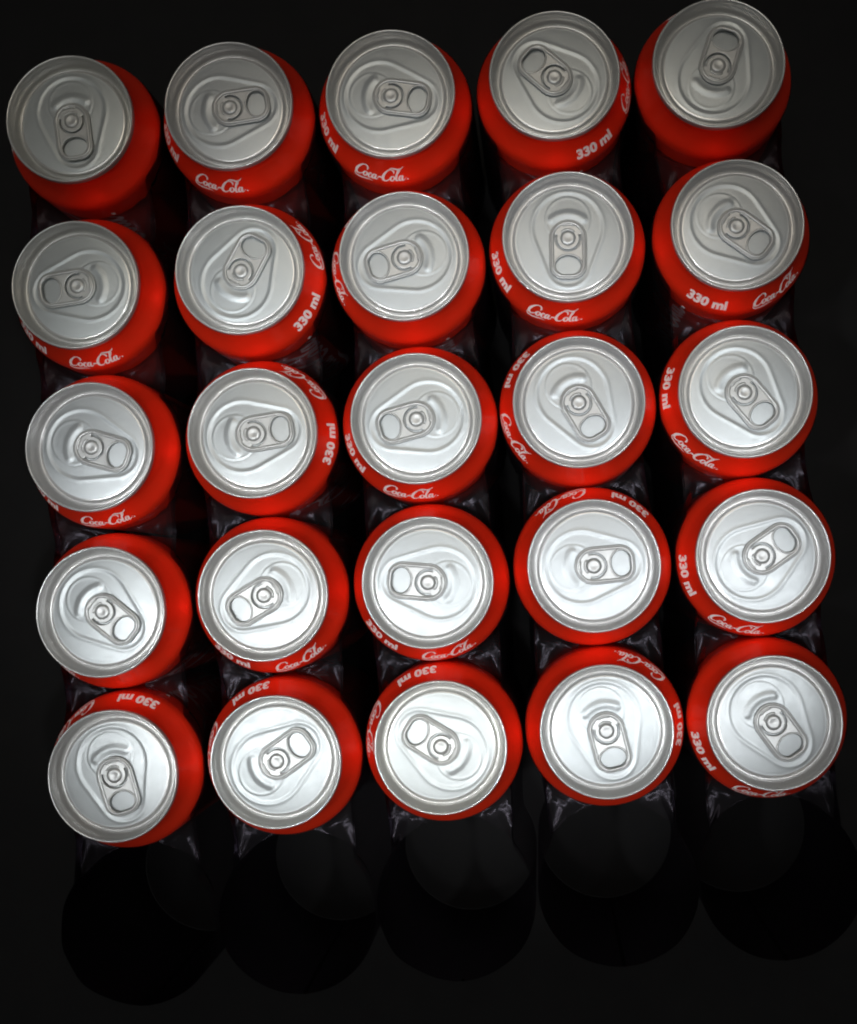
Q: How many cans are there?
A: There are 25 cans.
